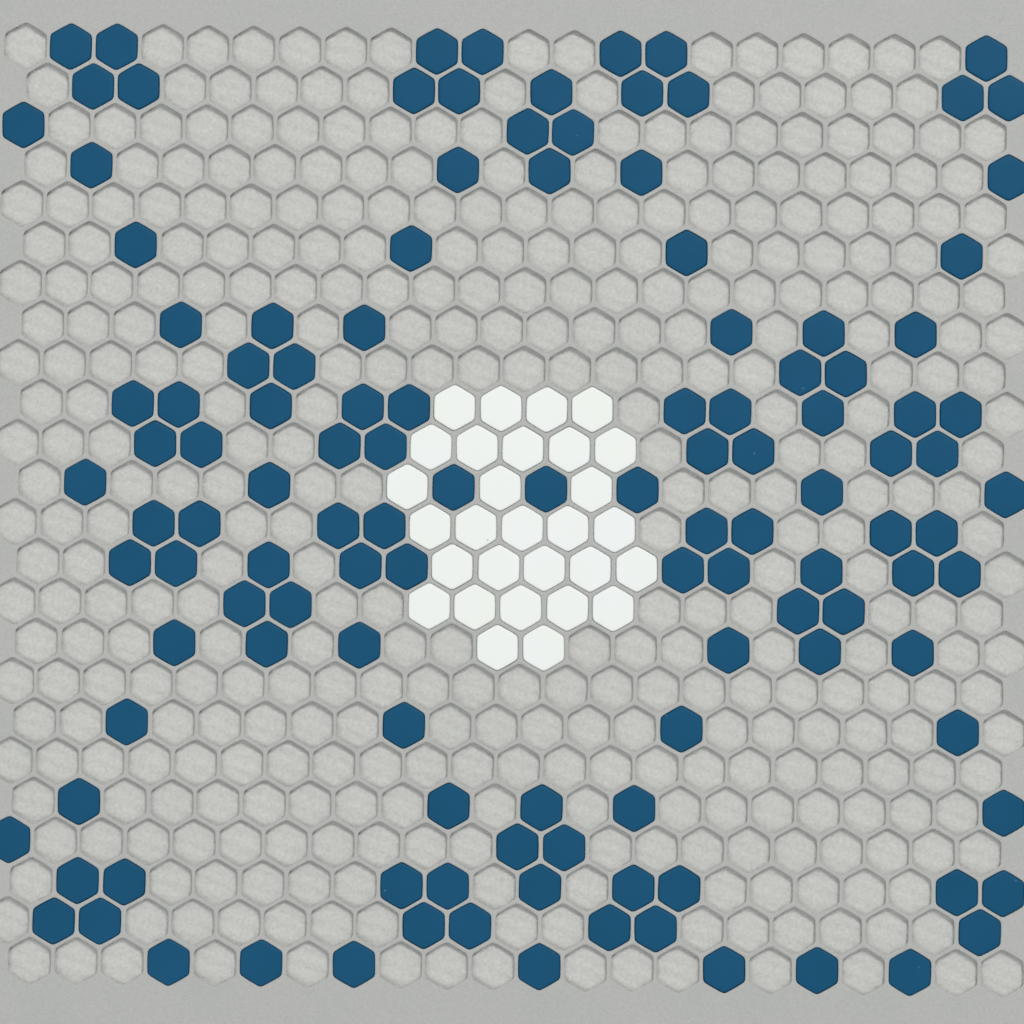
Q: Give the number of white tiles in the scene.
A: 29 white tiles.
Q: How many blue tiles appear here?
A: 126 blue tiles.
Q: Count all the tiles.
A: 155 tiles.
